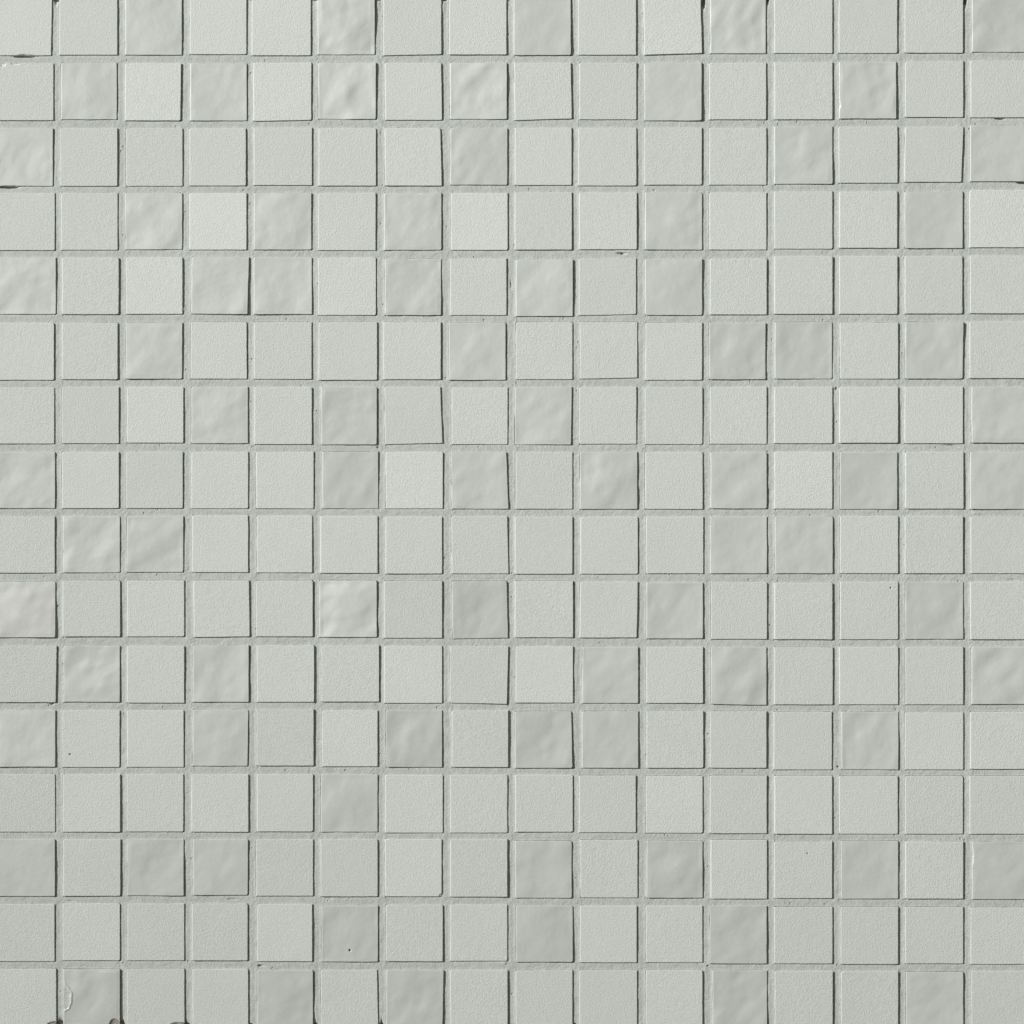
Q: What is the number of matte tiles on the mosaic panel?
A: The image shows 178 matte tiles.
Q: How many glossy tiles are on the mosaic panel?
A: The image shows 78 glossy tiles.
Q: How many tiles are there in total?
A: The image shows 256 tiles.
